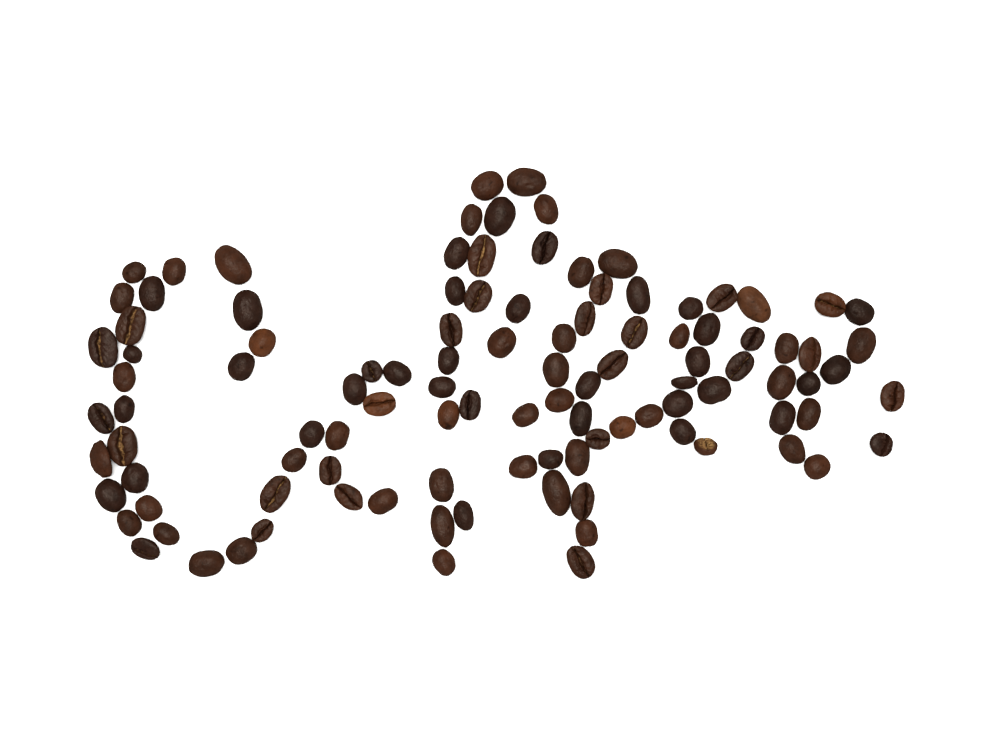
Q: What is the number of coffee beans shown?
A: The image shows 107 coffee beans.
